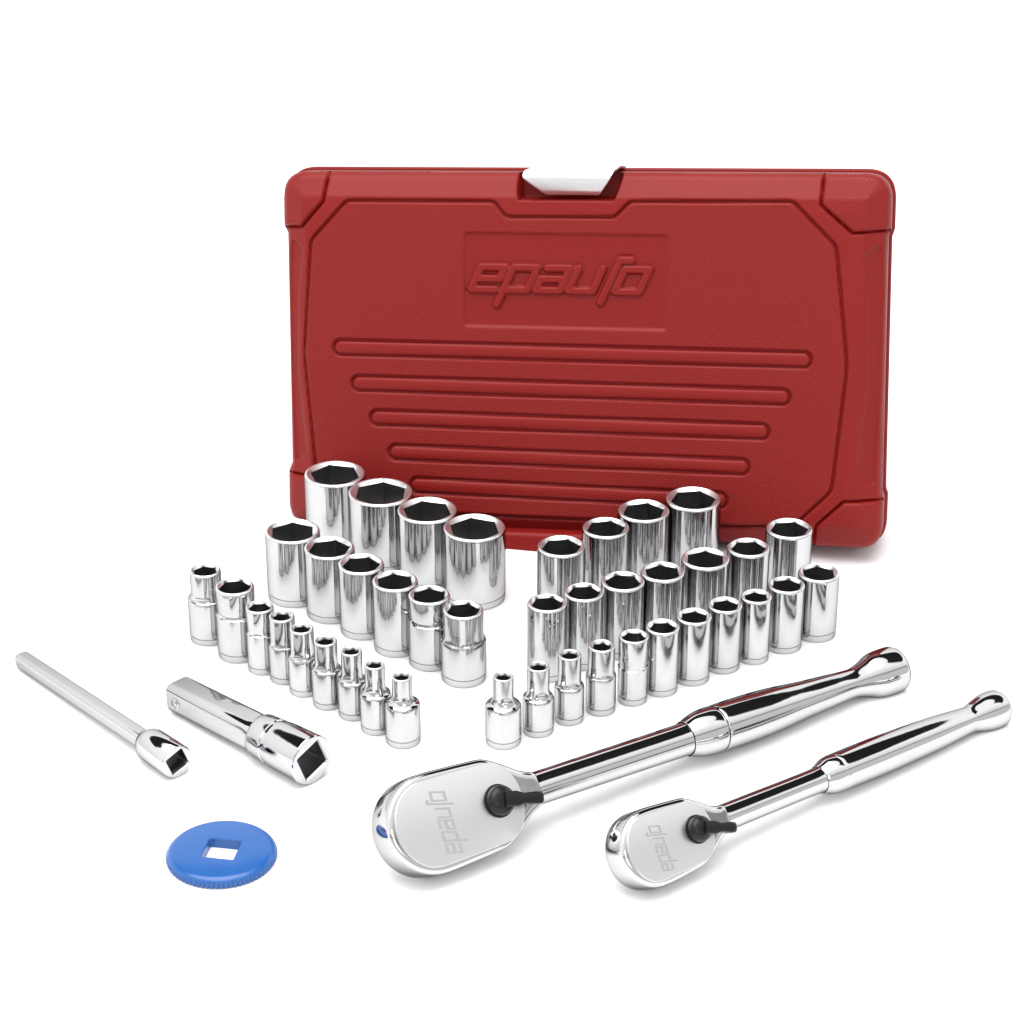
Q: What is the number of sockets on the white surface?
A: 41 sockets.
